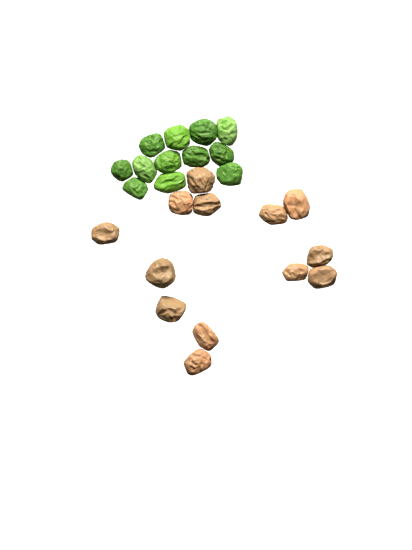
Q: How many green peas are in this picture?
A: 12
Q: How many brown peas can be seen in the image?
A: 13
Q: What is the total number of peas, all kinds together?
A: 25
